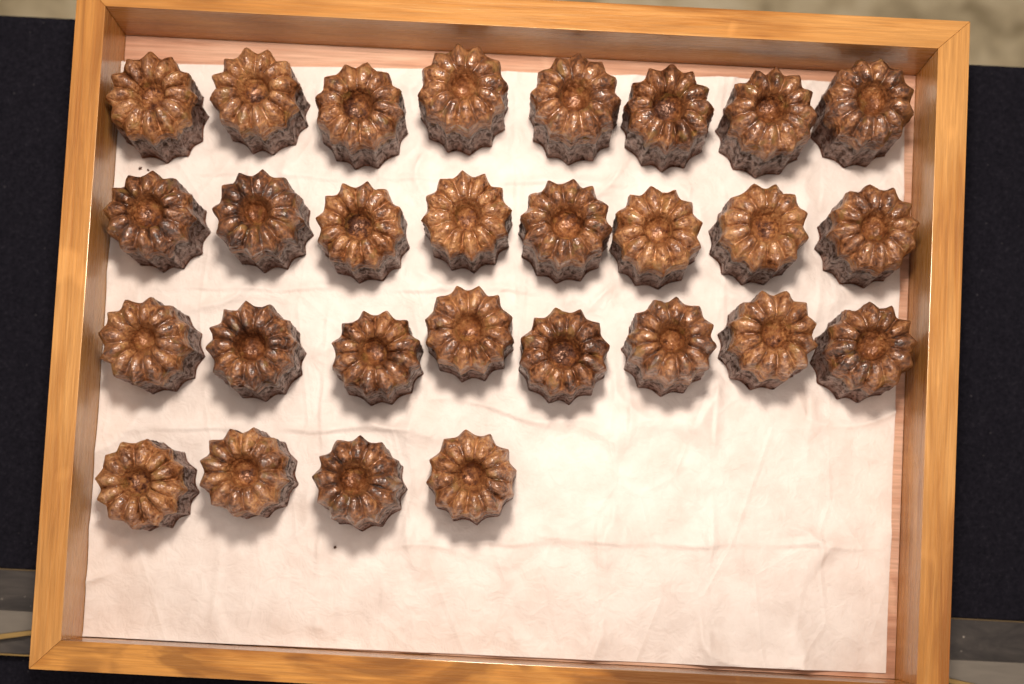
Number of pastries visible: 28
